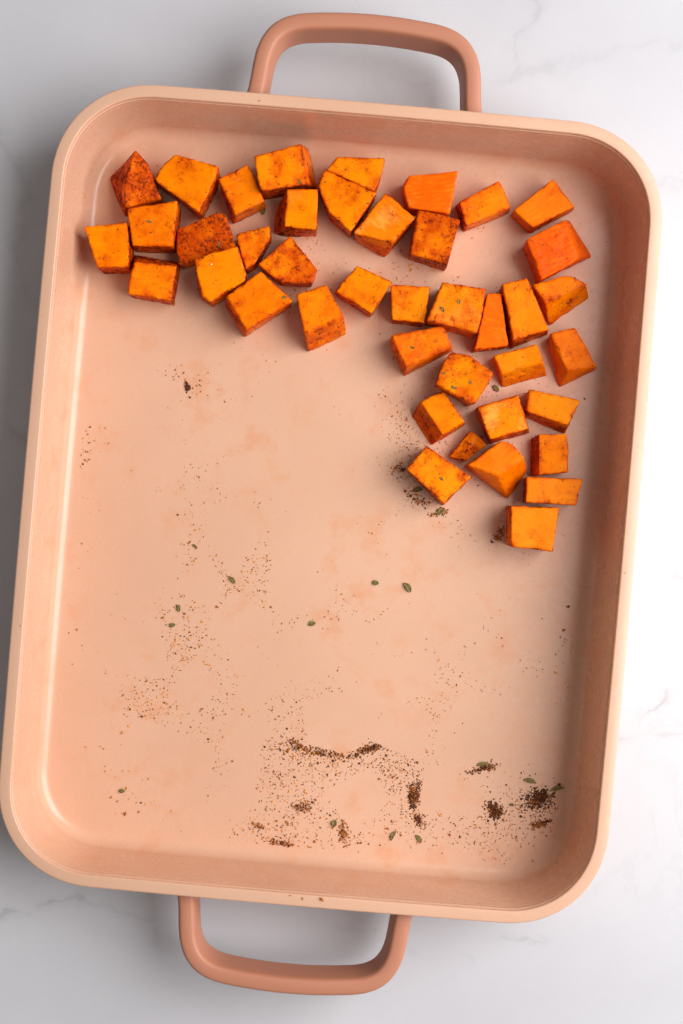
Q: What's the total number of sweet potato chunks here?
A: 41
